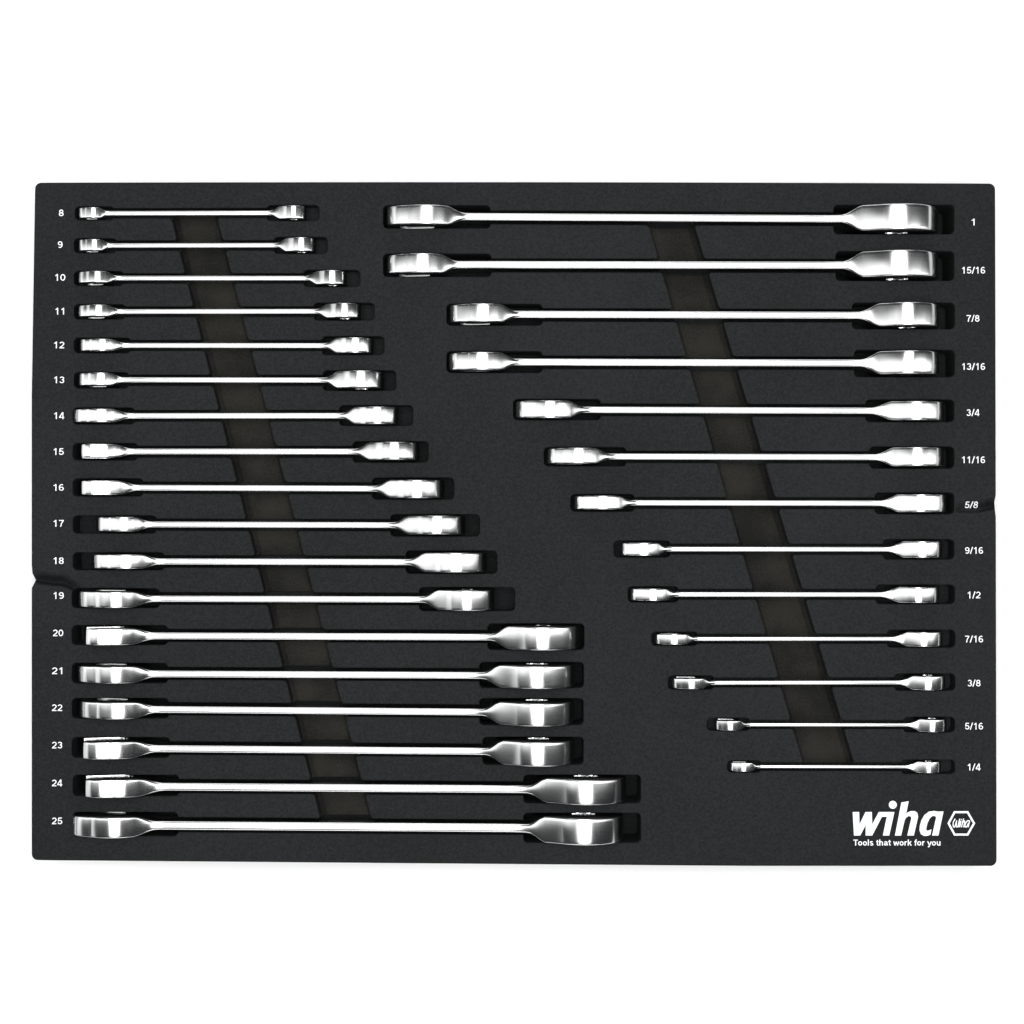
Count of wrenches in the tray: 31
